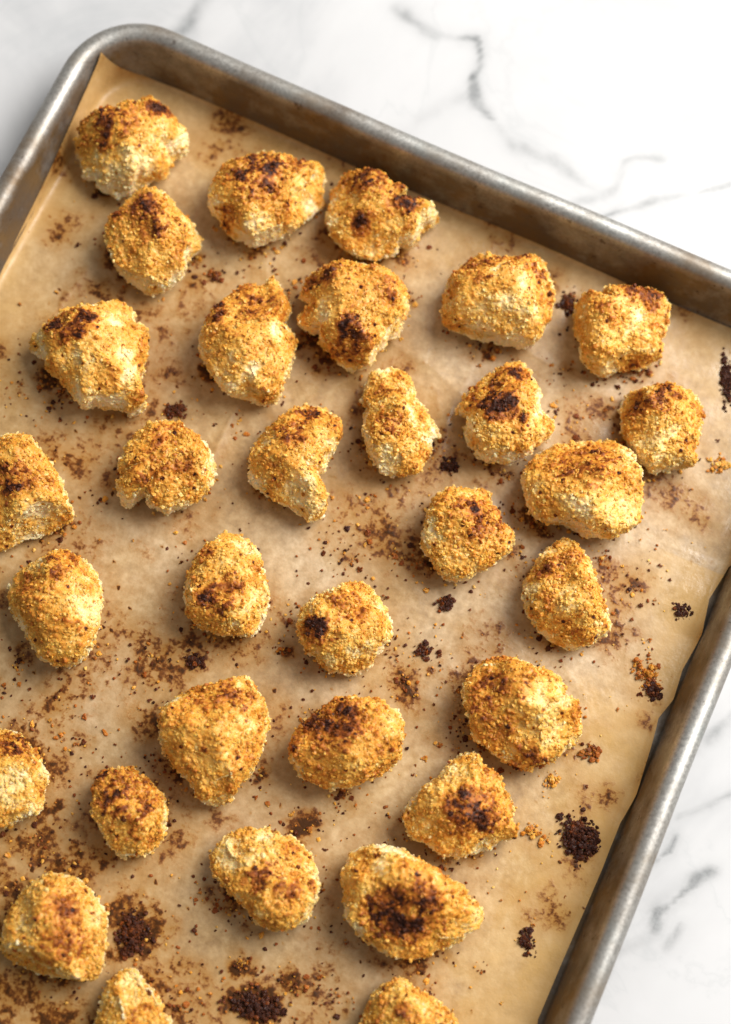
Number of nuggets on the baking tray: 32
